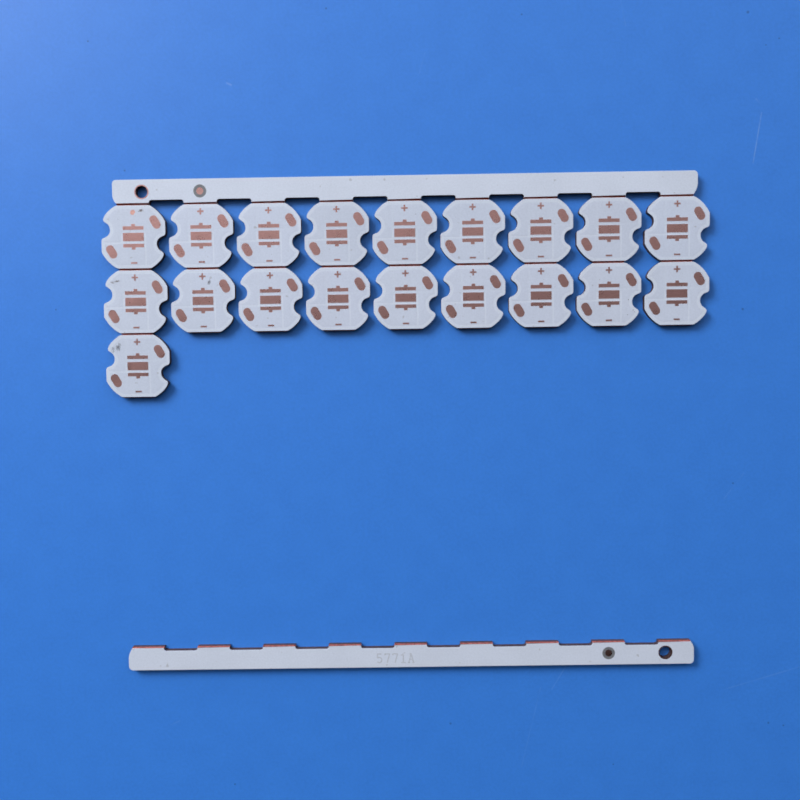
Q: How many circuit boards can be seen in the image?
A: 19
